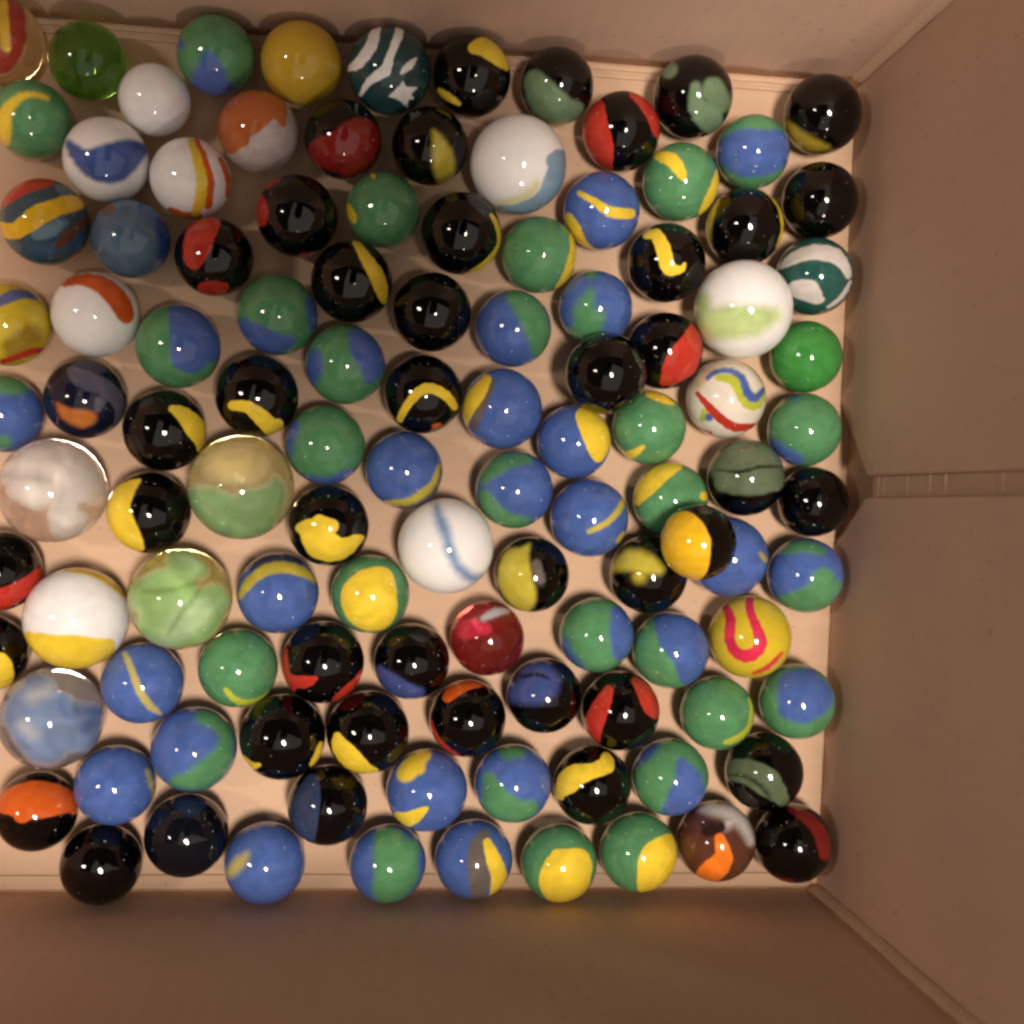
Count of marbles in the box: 112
